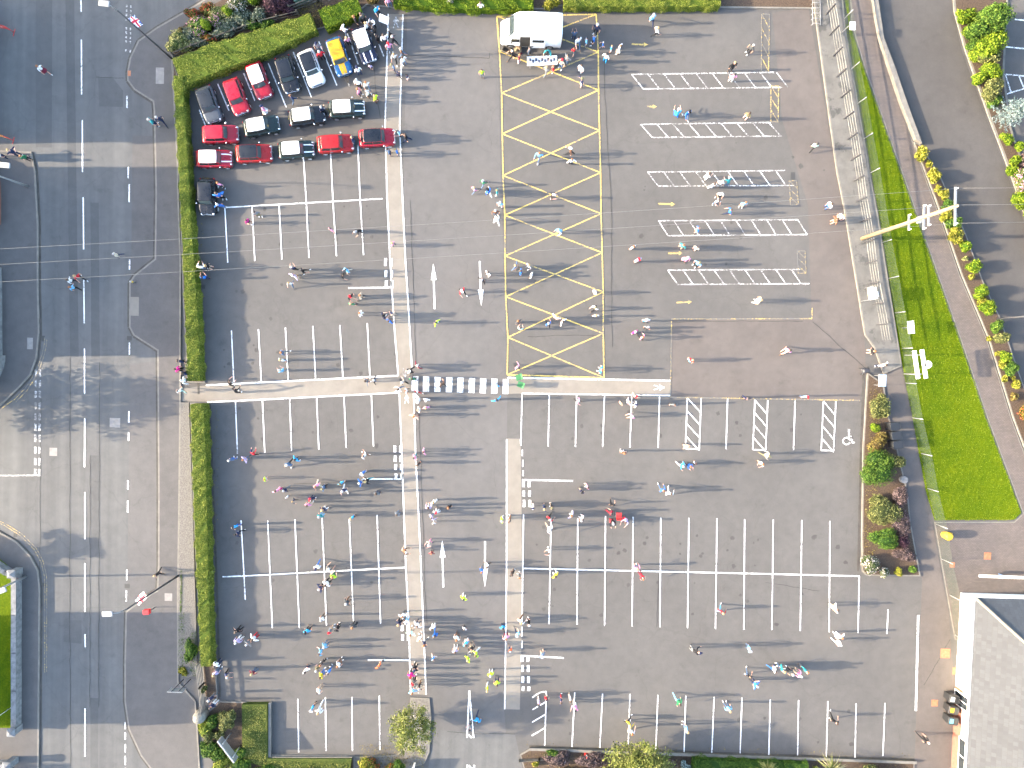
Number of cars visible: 17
